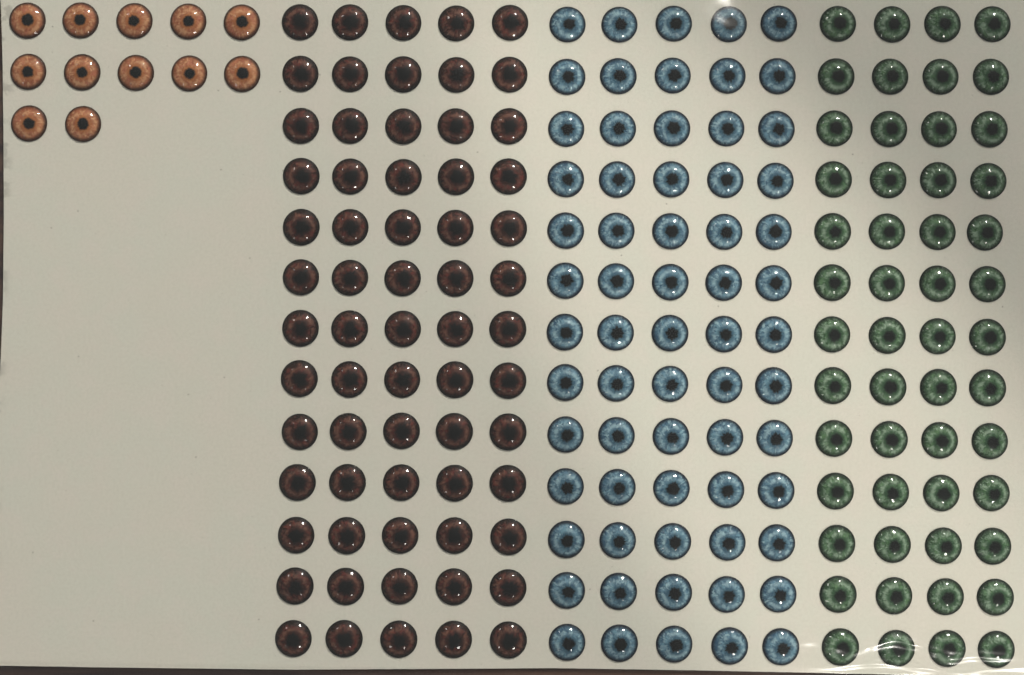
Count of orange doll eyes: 12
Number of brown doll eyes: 65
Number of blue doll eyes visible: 65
